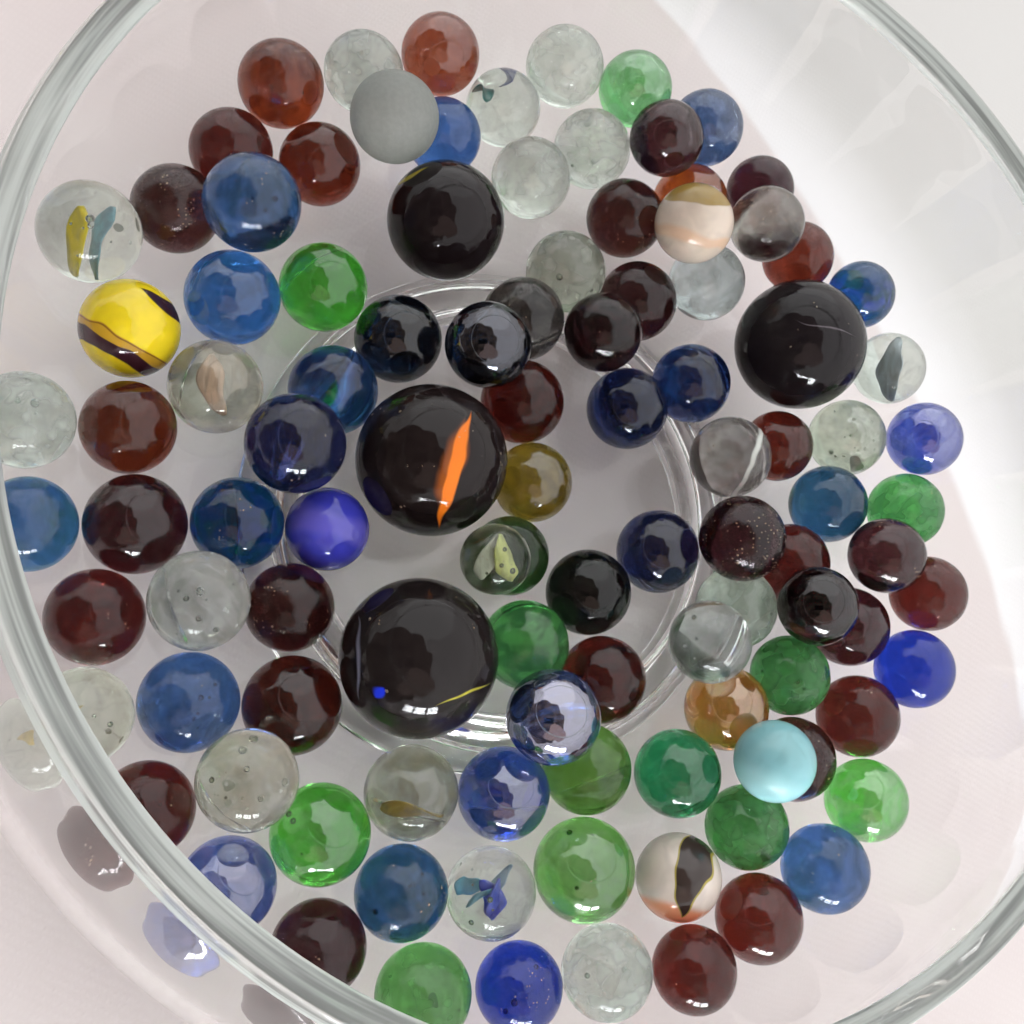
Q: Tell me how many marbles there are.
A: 106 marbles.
